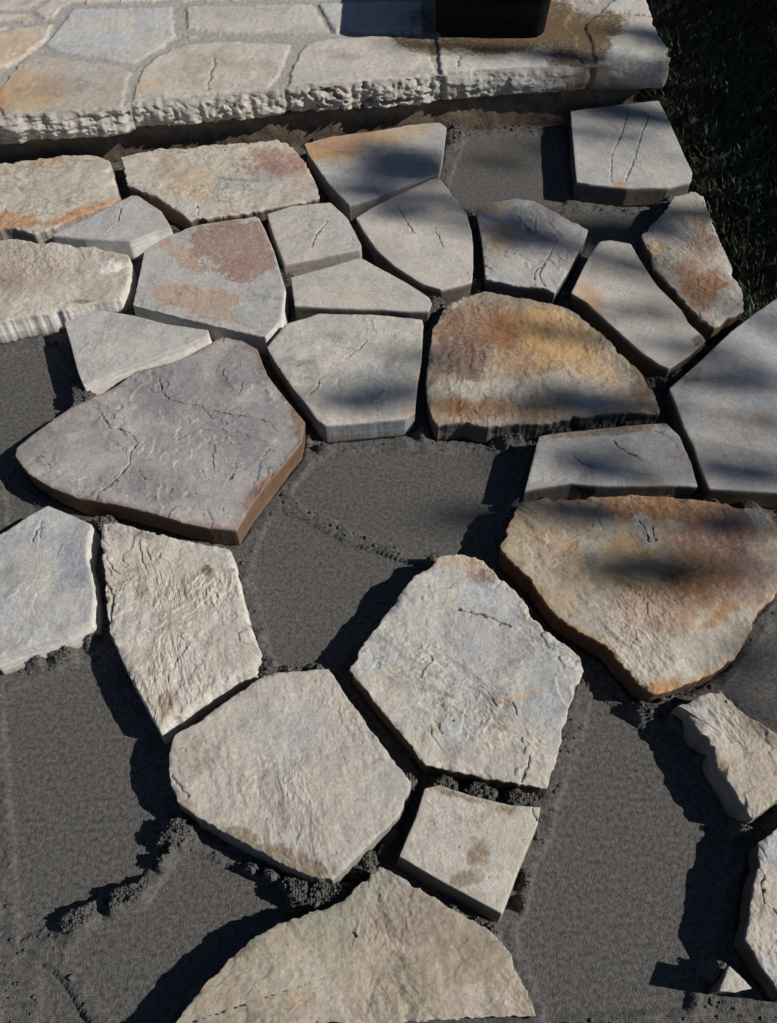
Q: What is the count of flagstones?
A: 29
